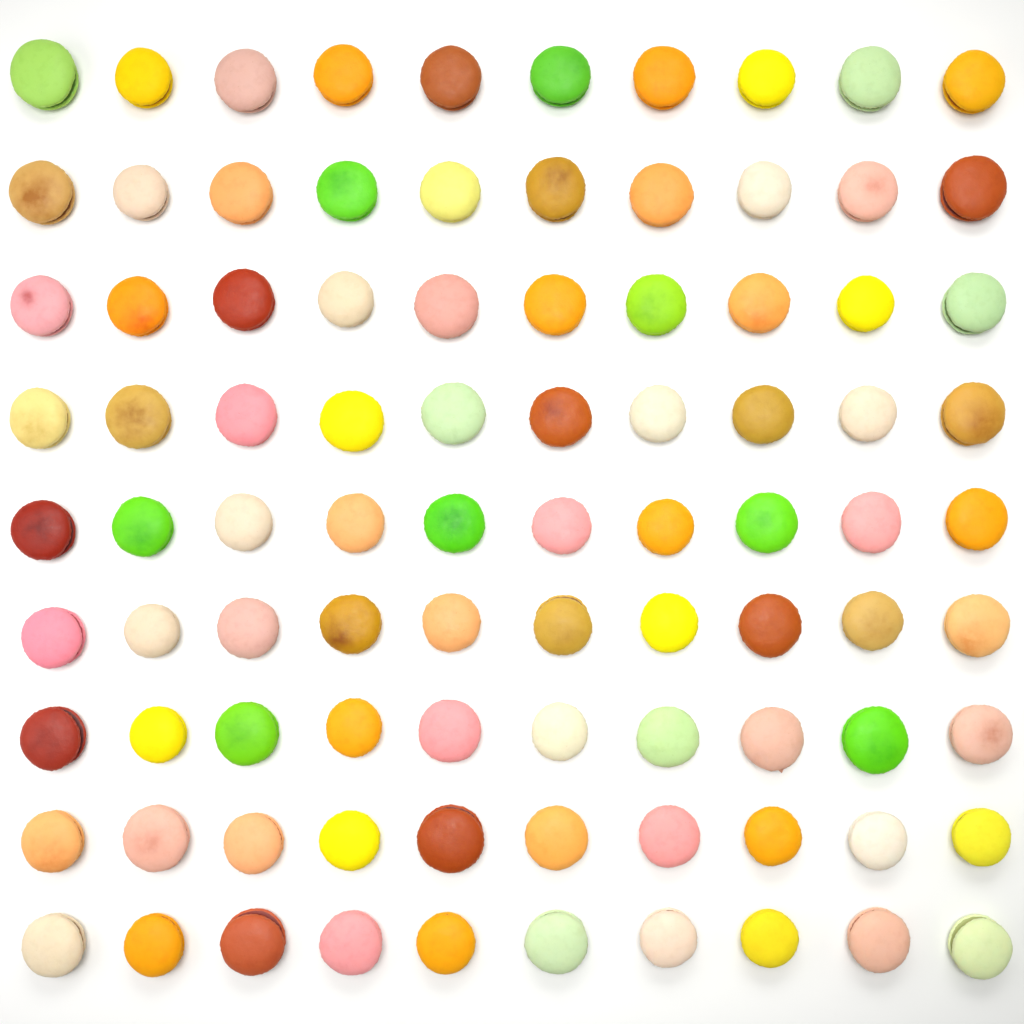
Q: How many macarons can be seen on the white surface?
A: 90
